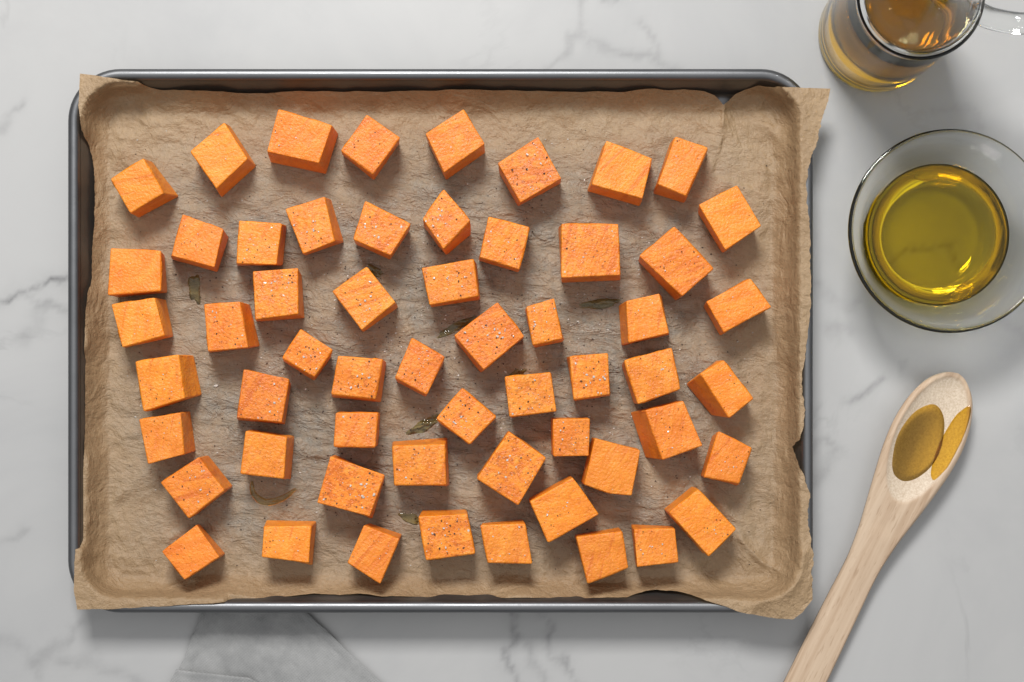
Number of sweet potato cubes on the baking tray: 57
